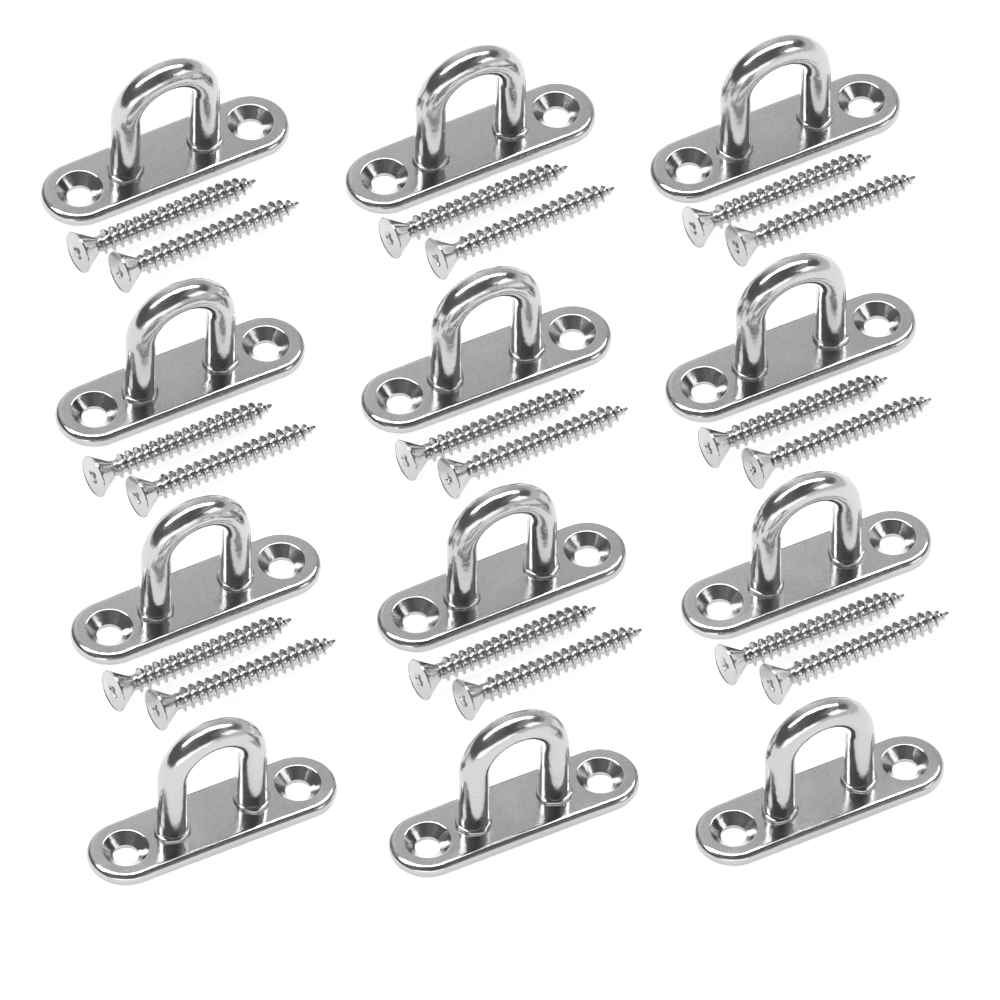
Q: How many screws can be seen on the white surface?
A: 18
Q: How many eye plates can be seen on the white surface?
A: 12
